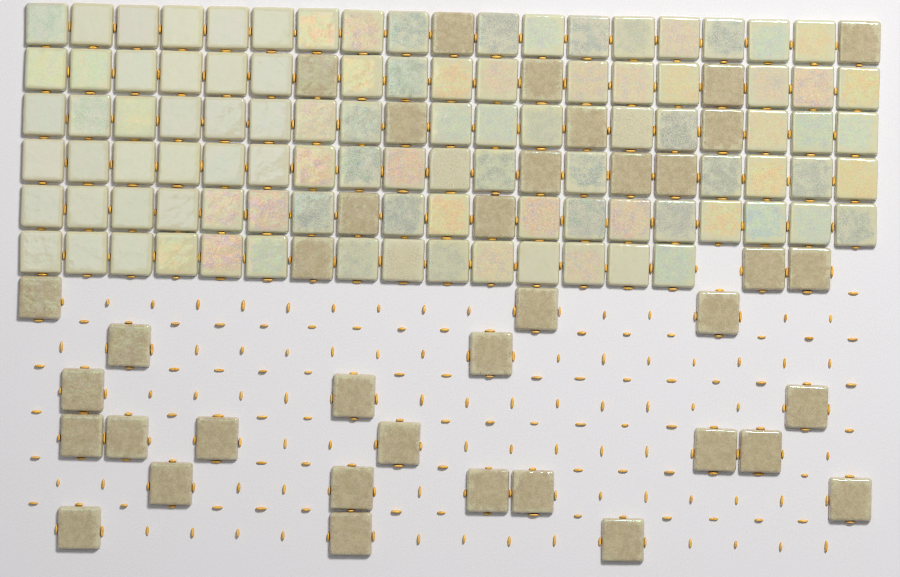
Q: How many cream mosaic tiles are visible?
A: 96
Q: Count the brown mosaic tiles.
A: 38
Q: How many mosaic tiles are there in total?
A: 134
